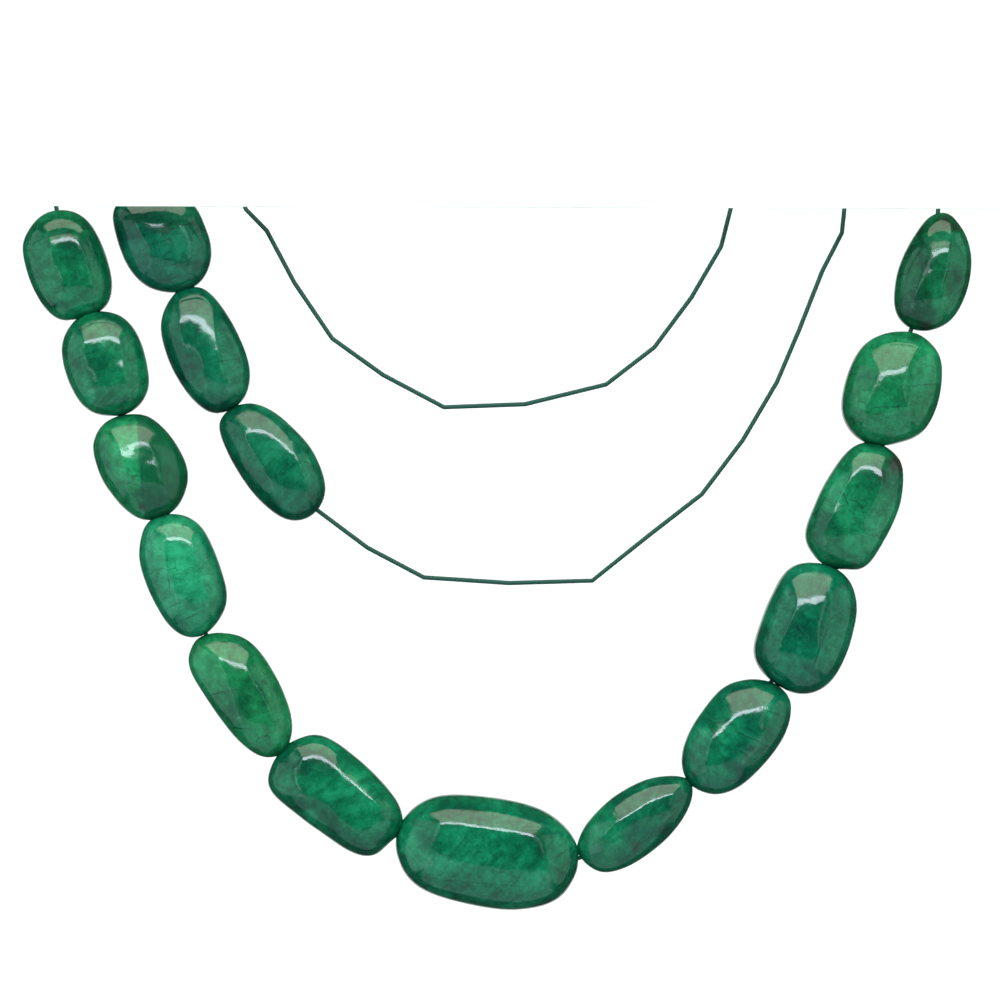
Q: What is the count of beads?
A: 16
